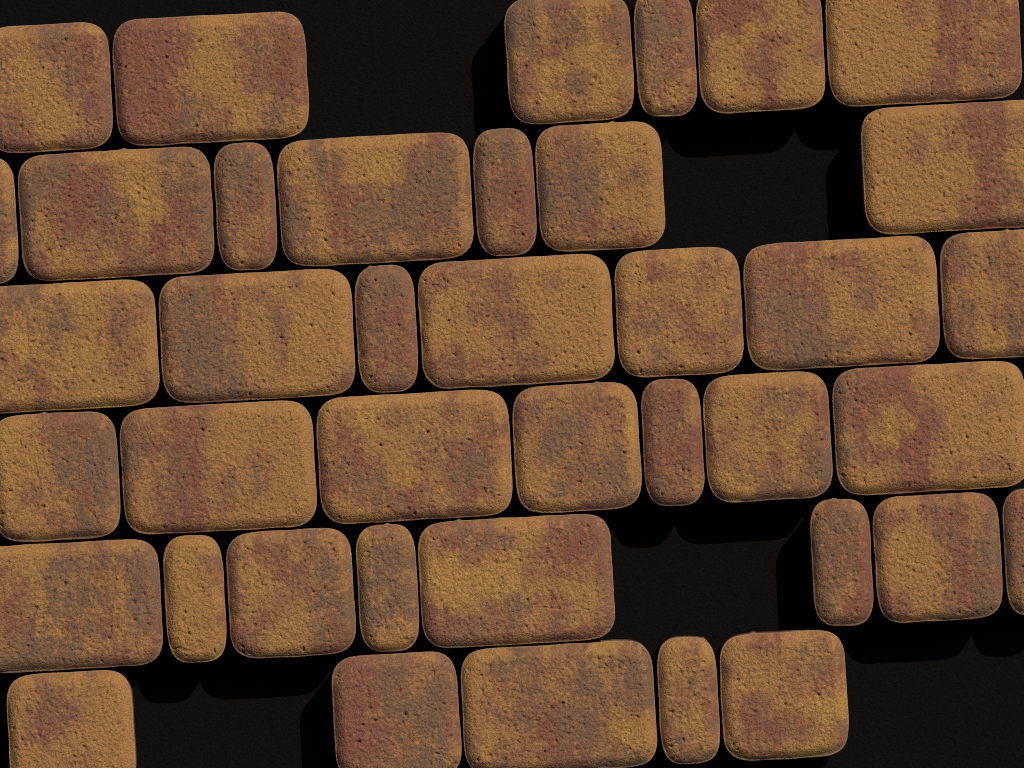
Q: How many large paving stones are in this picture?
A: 15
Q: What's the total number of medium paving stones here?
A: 14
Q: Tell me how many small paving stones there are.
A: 11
